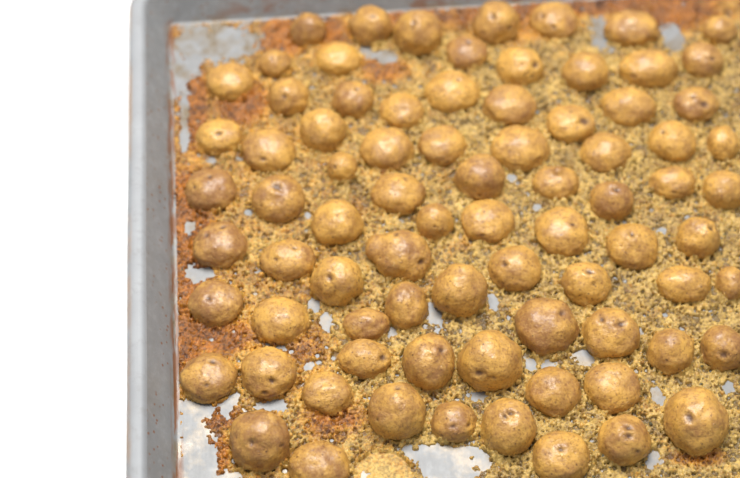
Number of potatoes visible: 80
